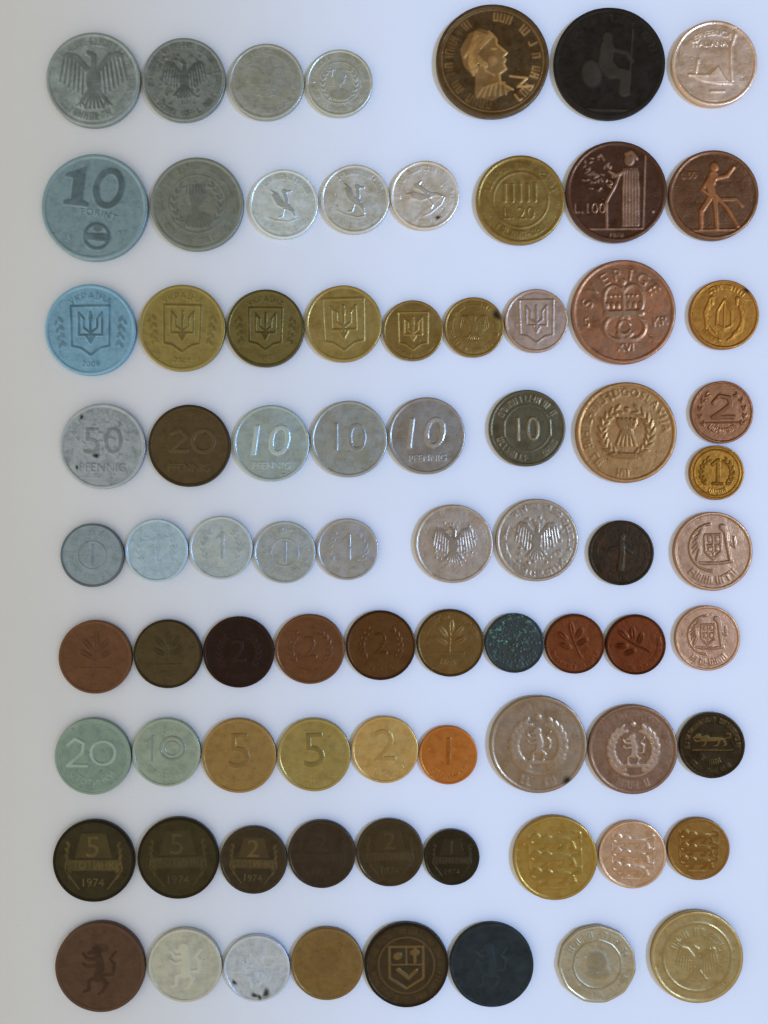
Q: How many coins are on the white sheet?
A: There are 78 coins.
